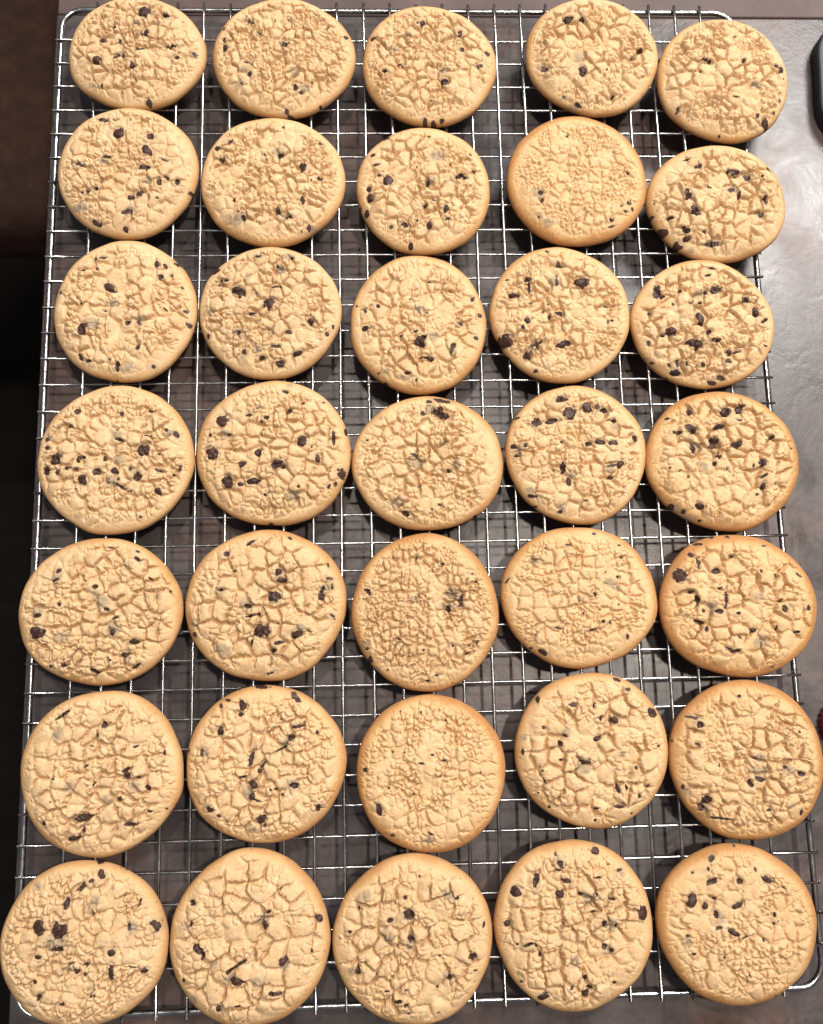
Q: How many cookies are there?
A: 35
